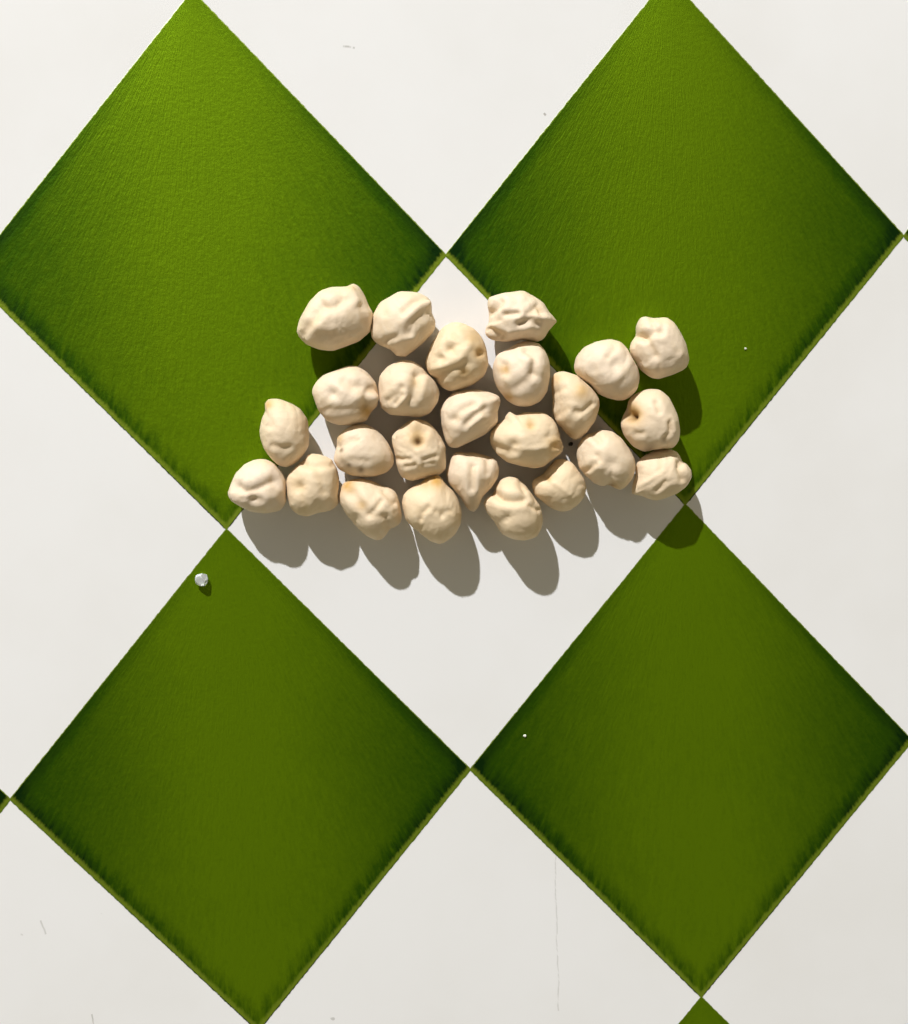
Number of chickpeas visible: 25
